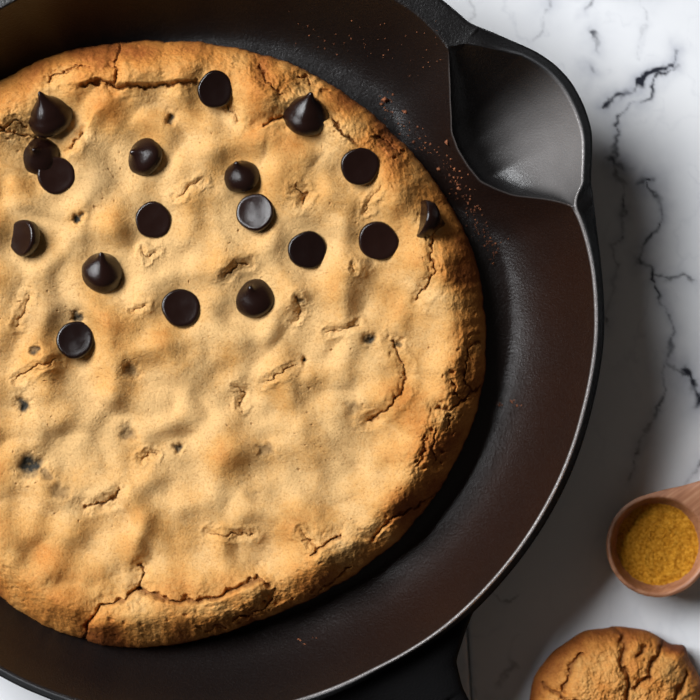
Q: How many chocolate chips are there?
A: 18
